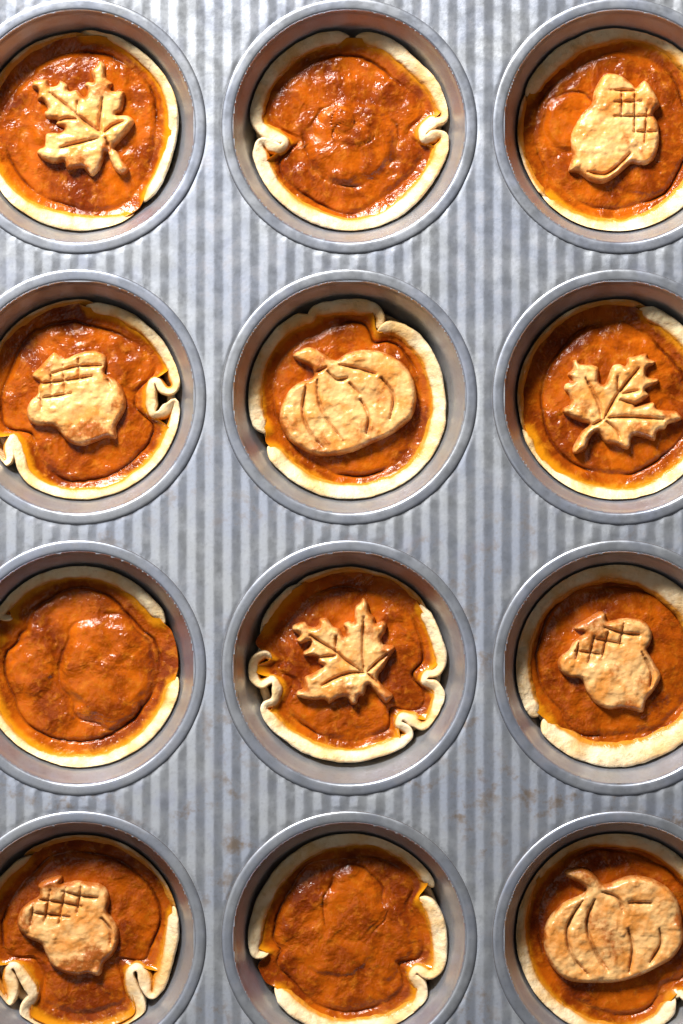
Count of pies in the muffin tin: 12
